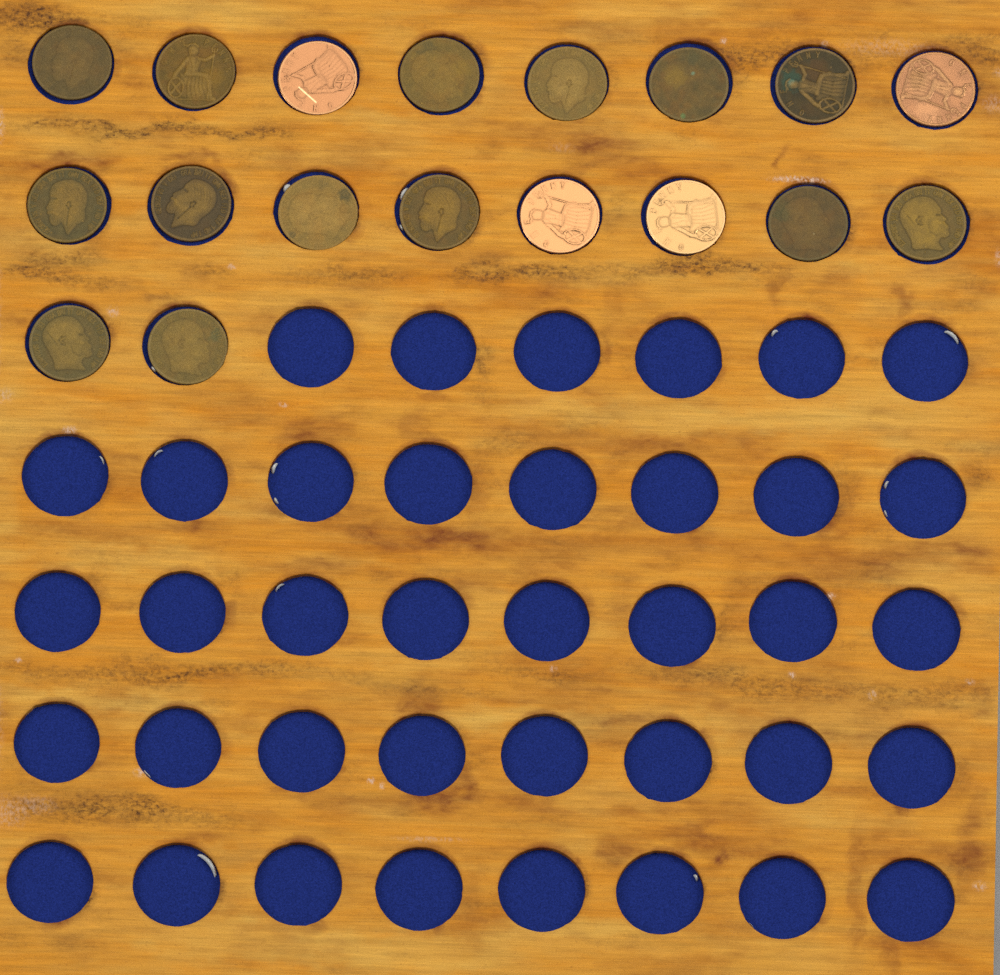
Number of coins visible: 18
